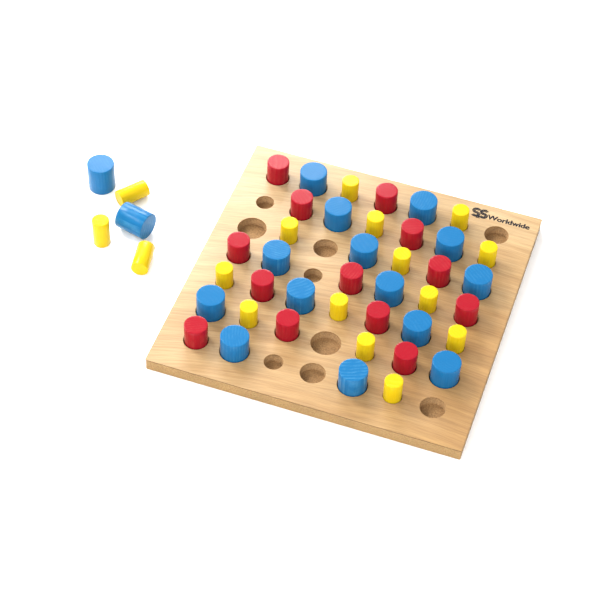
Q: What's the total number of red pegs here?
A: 13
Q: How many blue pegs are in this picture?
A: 16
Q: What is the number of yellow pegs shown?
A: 16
